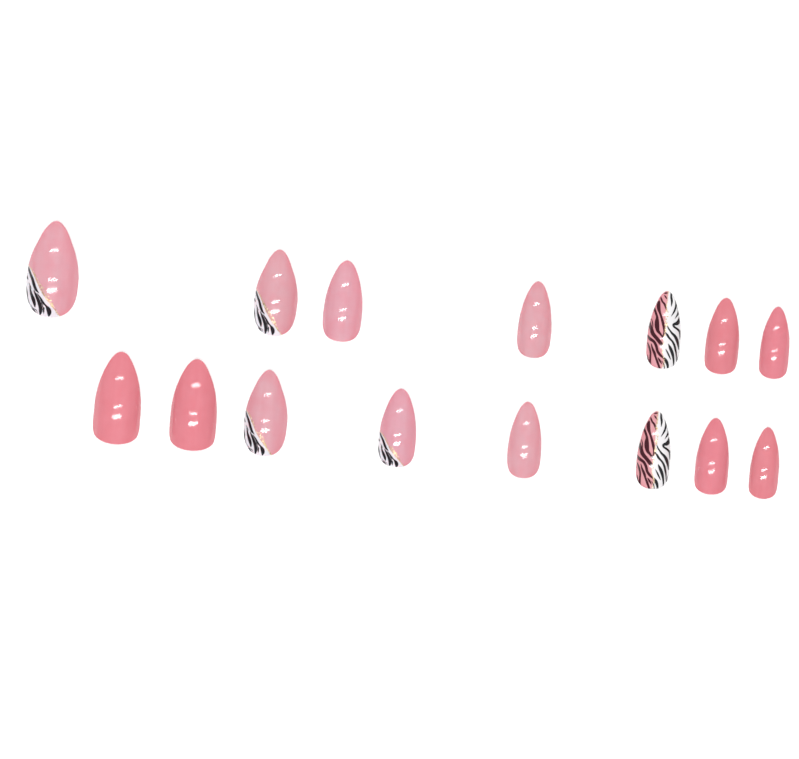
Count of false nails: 15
